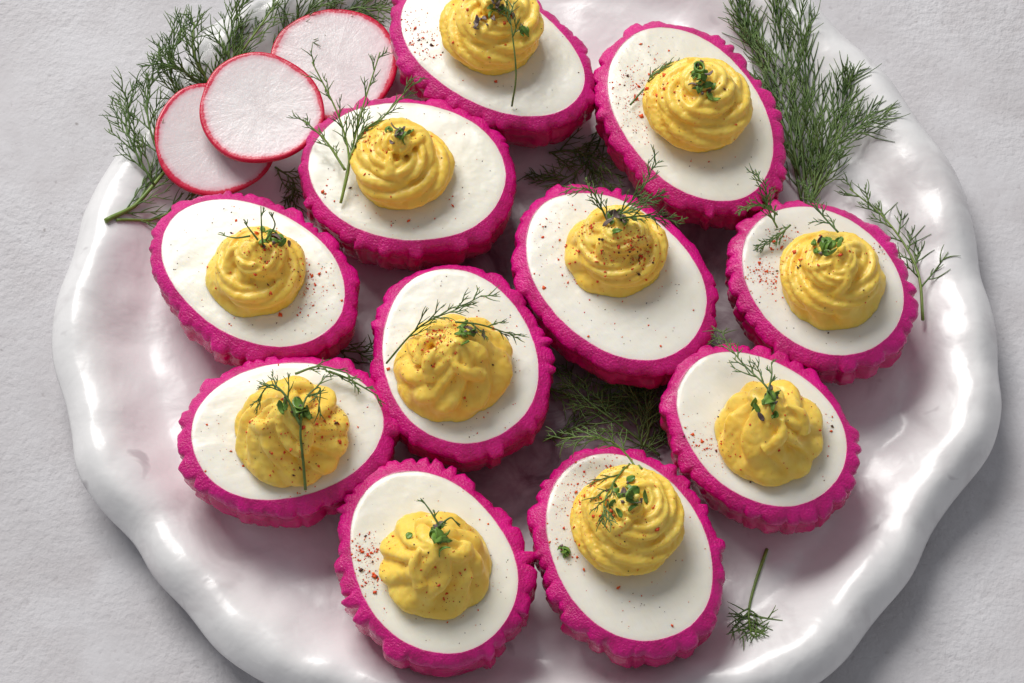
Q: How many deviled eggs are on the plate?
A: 11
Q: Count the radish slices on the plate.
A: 3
